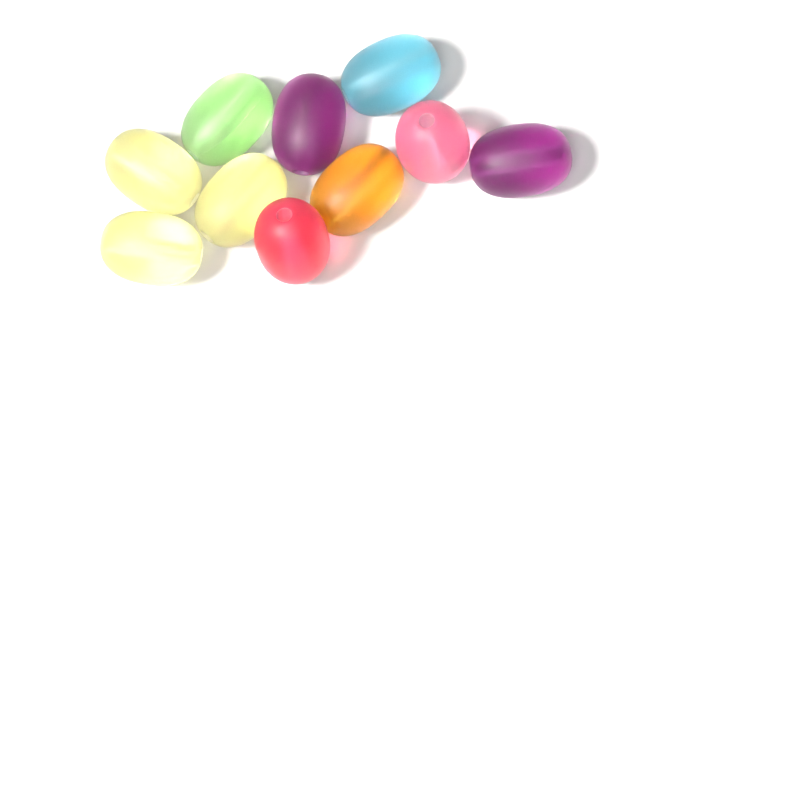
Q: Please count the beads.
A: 10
